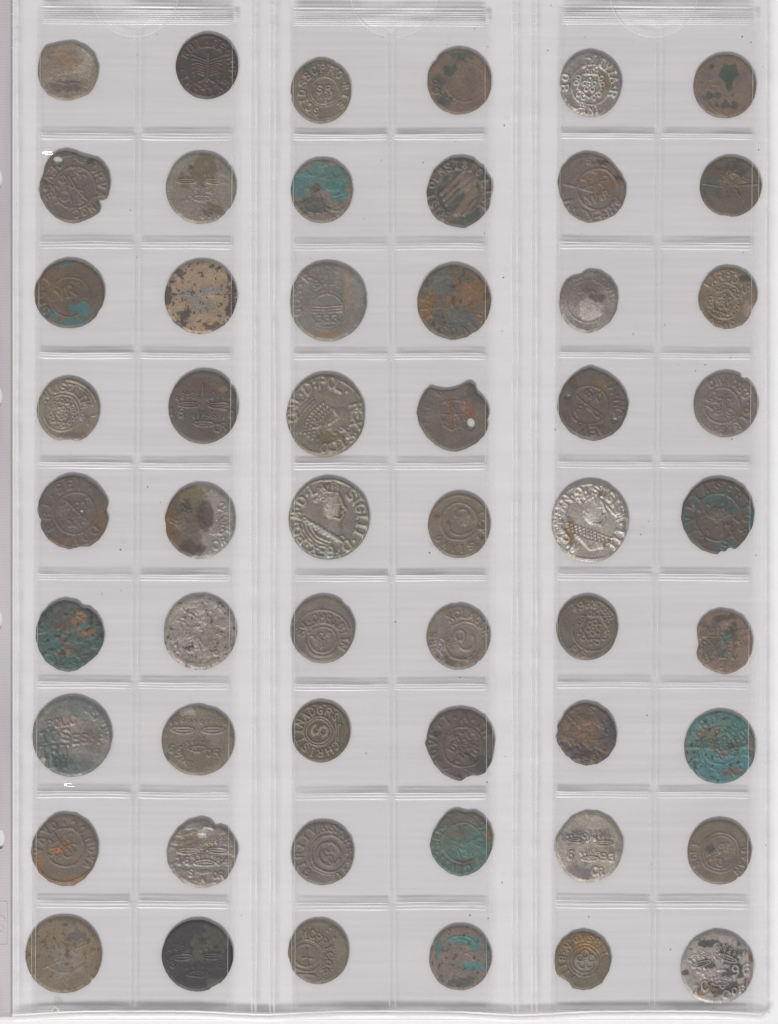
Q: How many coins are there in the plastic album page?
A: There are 54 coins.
